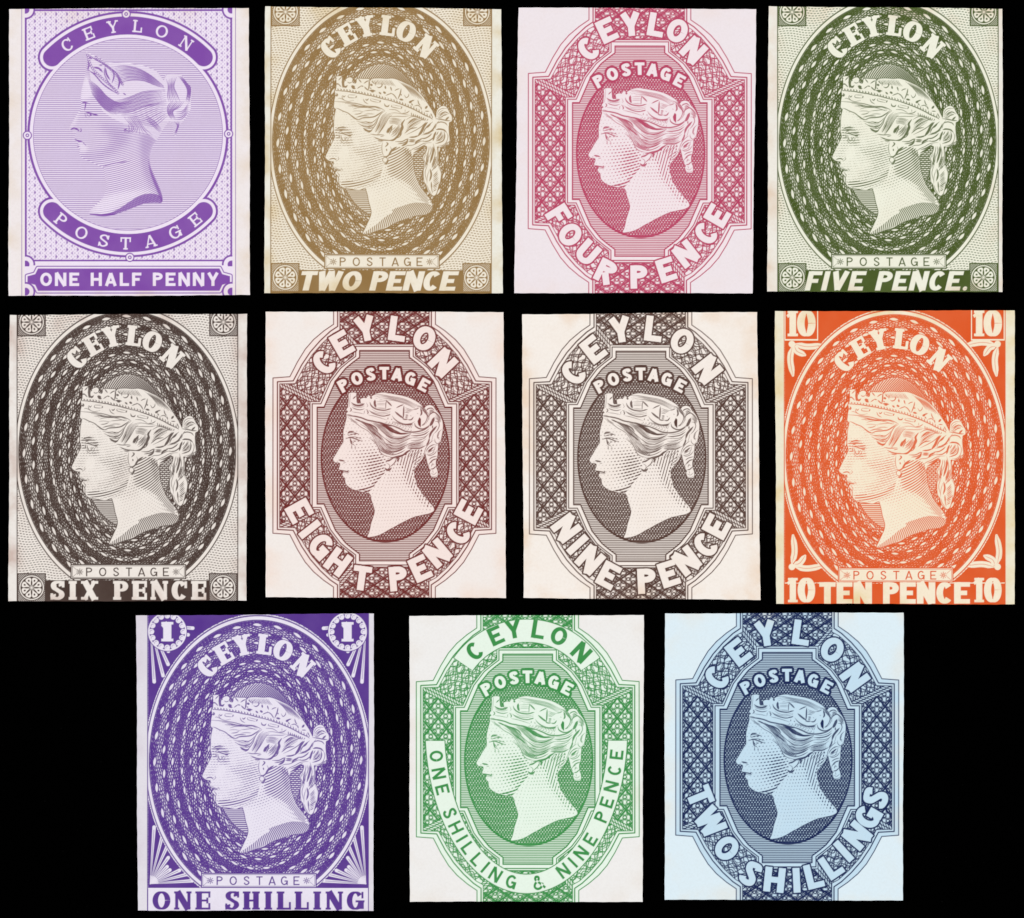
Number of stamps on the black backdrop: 11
